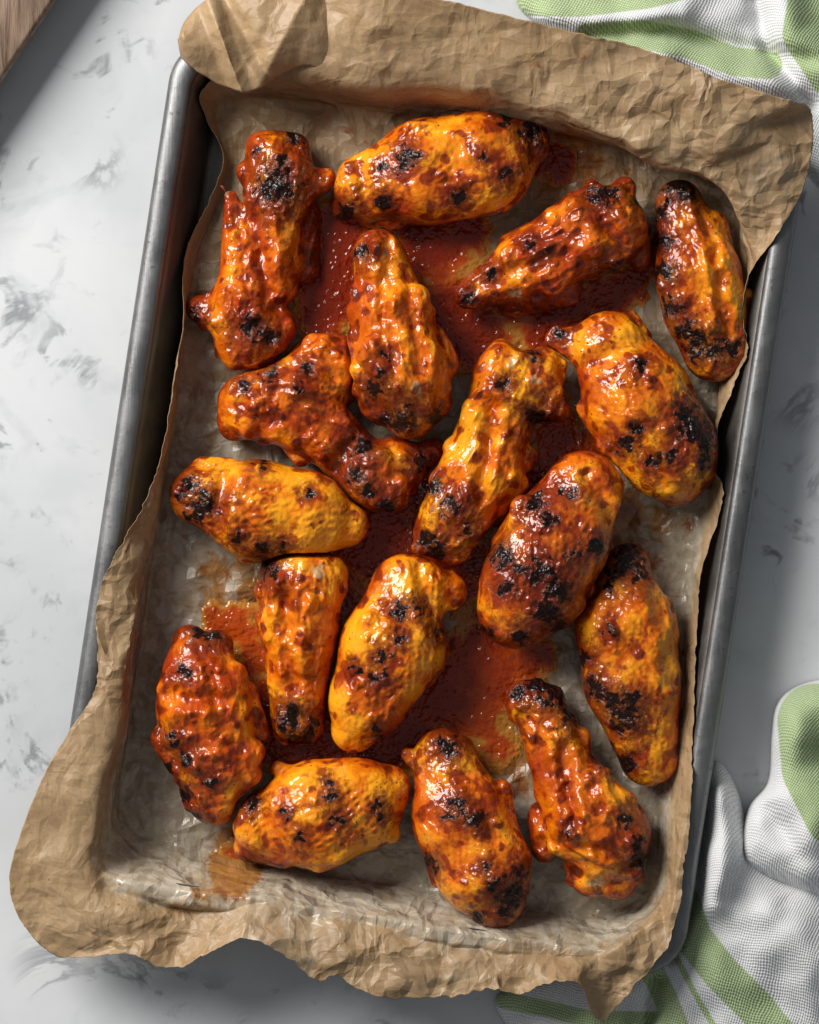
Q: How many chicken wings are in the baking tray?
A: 17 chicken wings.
